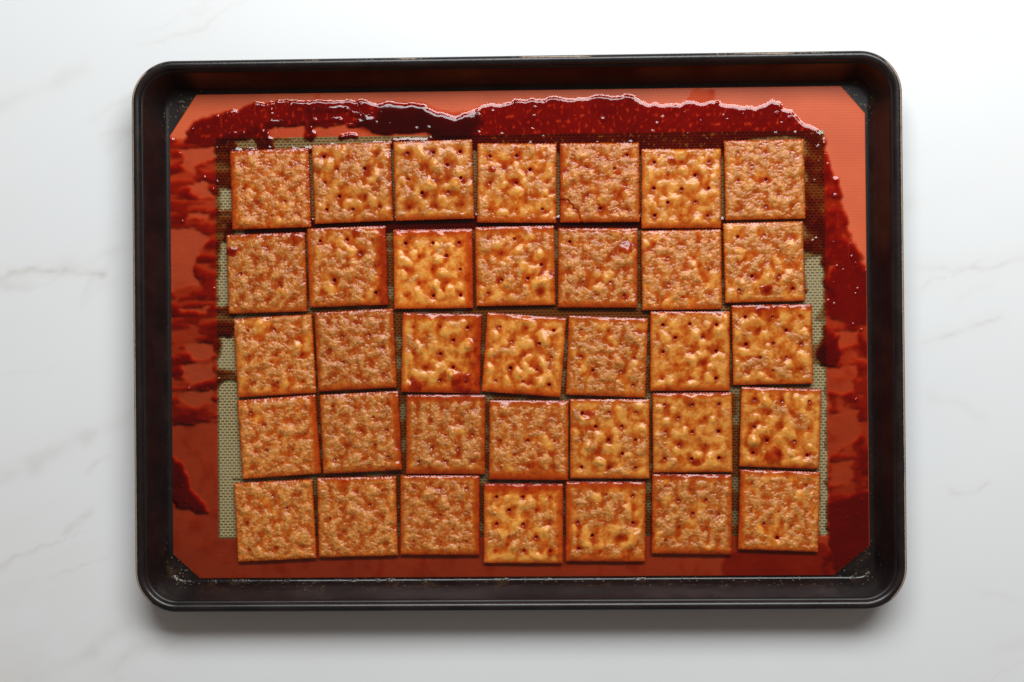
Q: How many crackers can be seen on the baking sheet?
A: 35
